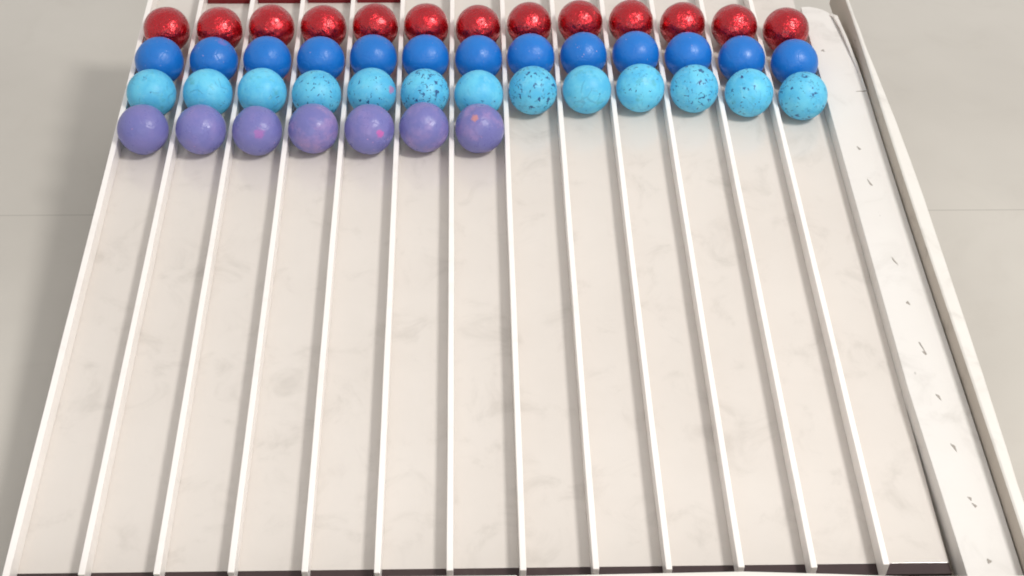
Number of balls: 46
